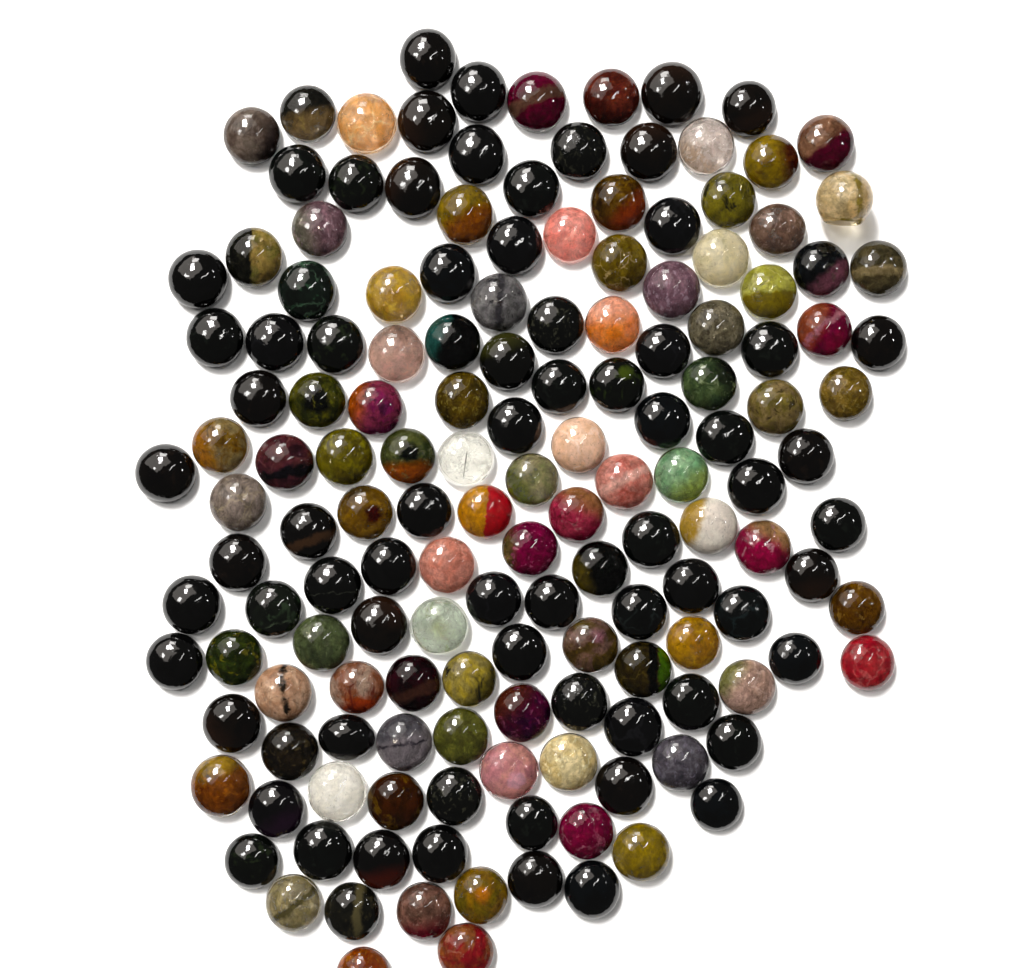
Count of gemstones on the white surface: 154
